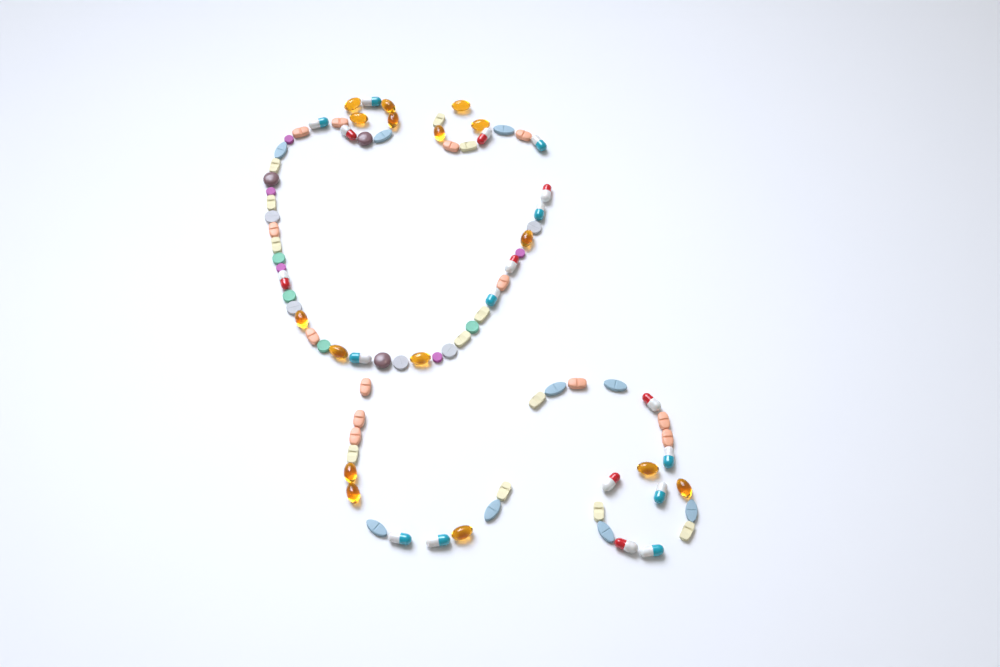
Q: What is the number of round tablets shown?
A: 17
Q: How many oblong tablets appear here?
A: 34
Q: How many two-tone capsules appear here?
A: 19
